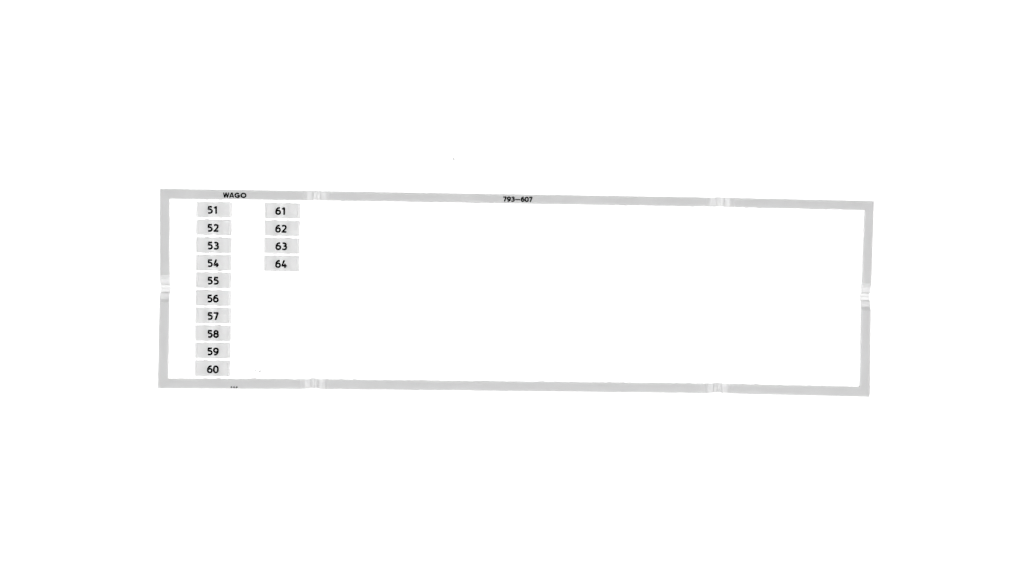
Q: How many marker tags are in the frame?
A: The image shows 14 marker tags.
